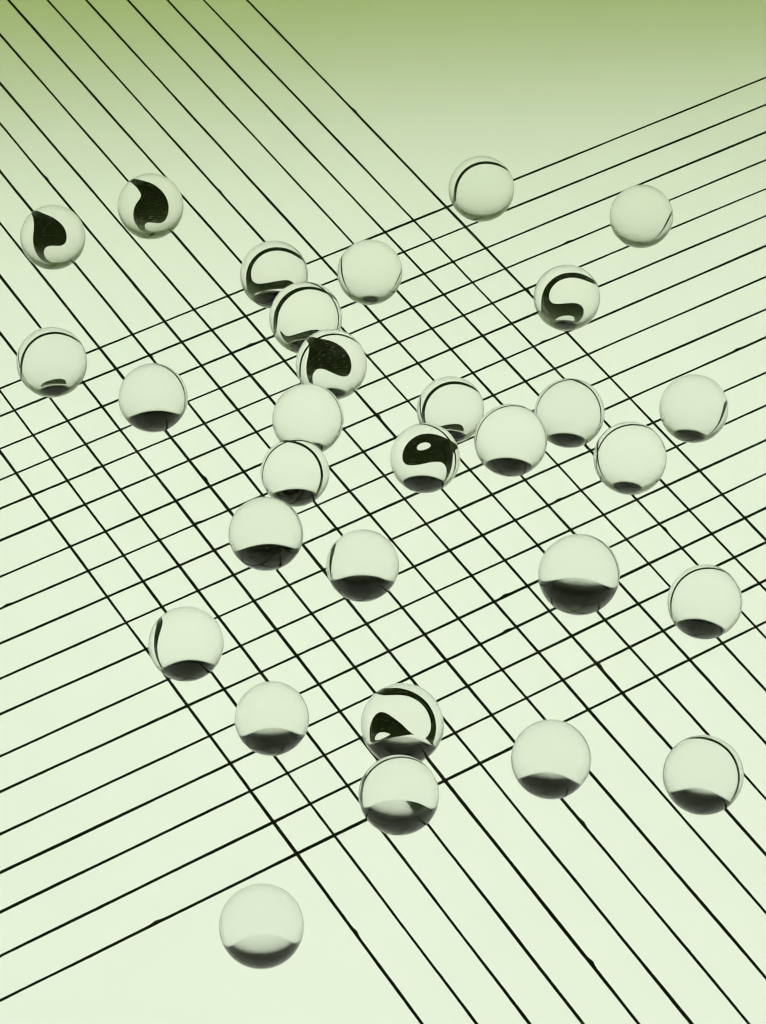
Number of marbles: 30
